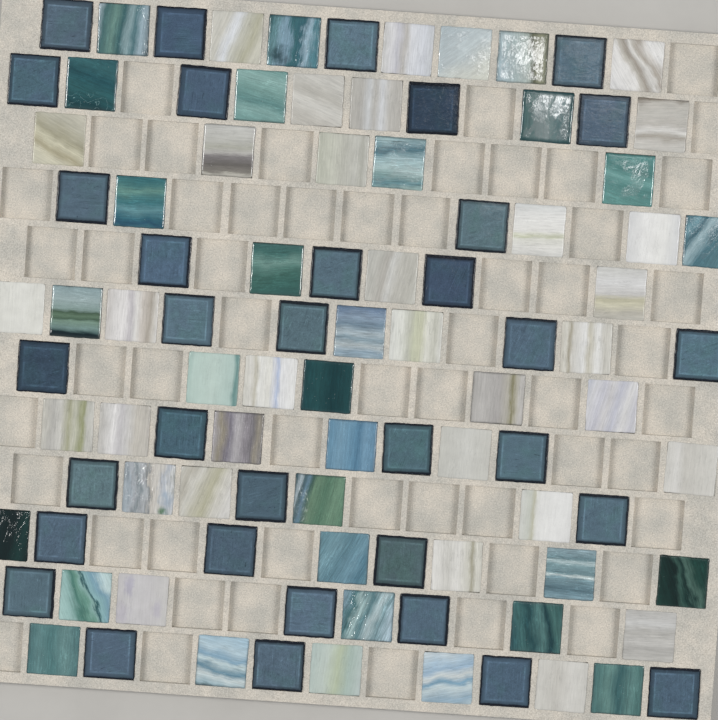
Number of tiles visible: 96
